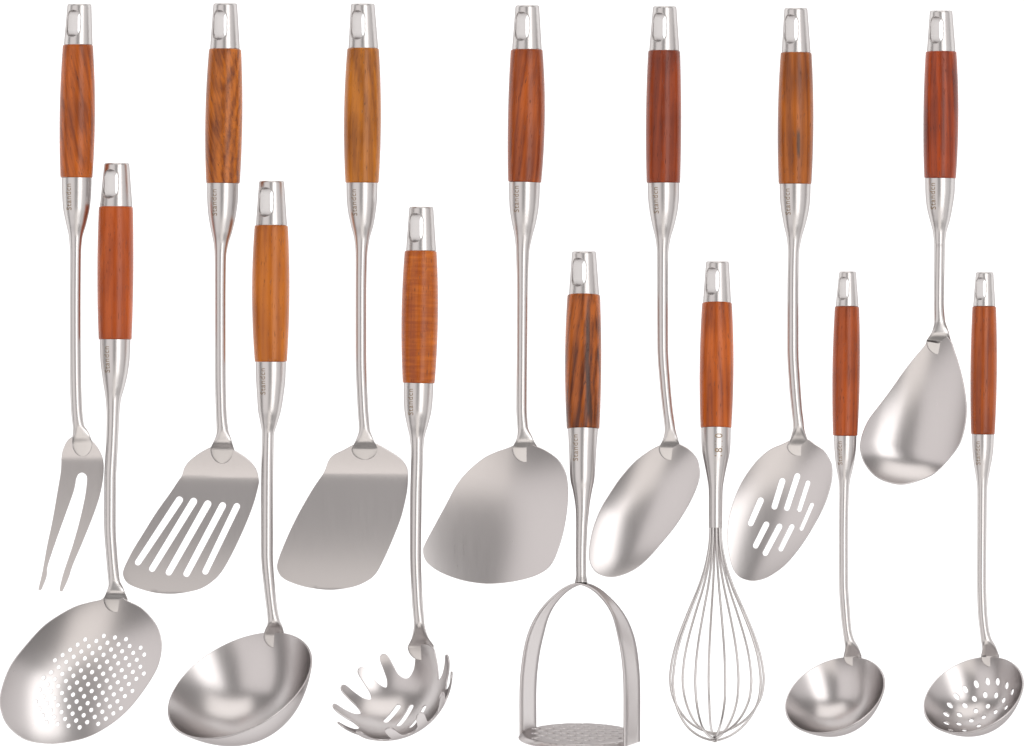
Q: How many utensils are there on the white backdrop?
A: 14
